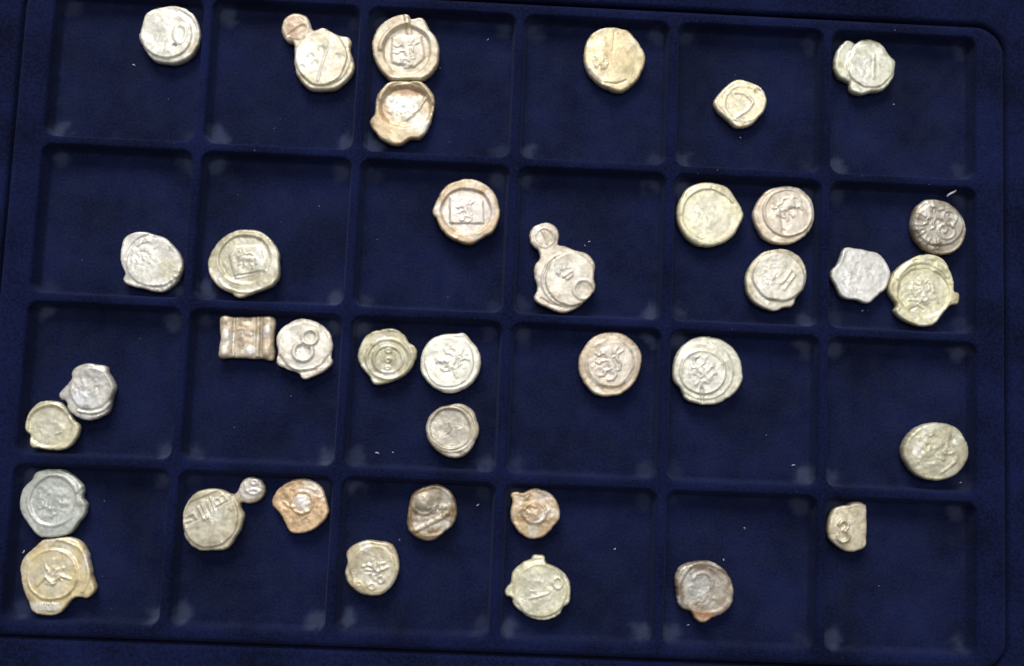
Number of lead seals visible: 37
